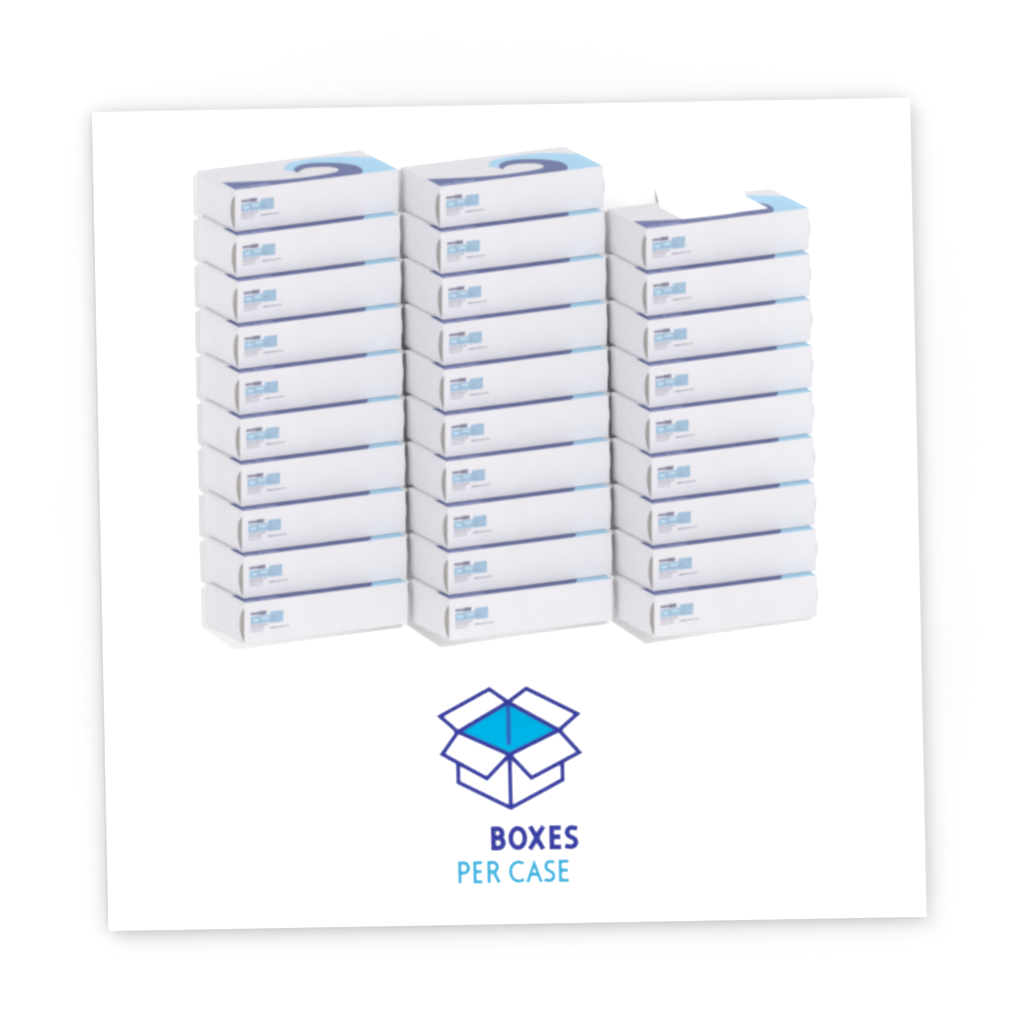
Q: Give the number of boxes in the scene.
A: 29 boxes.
